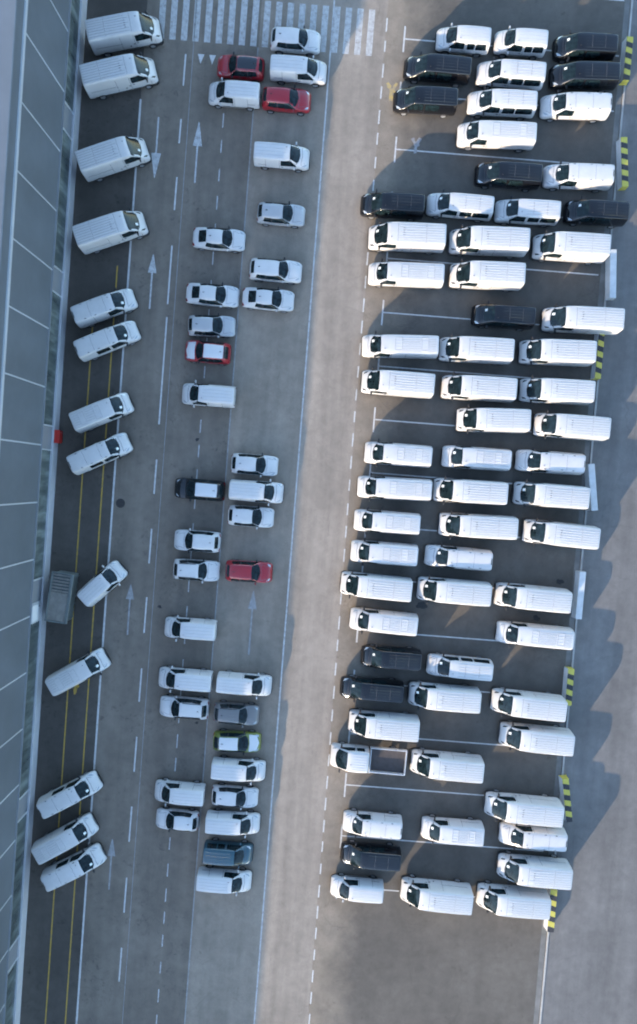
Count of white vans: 78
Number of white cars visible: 12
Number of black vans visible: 11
